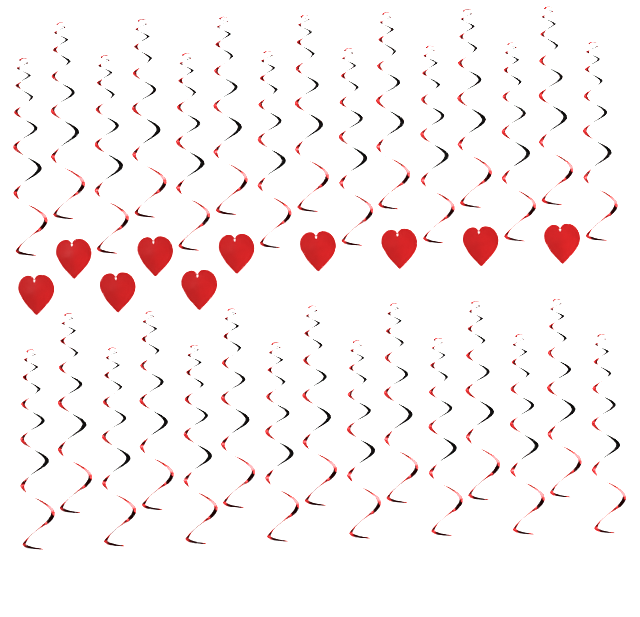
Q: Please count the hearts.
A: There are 10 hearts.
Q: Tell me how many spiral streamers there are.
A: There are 30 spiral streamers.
